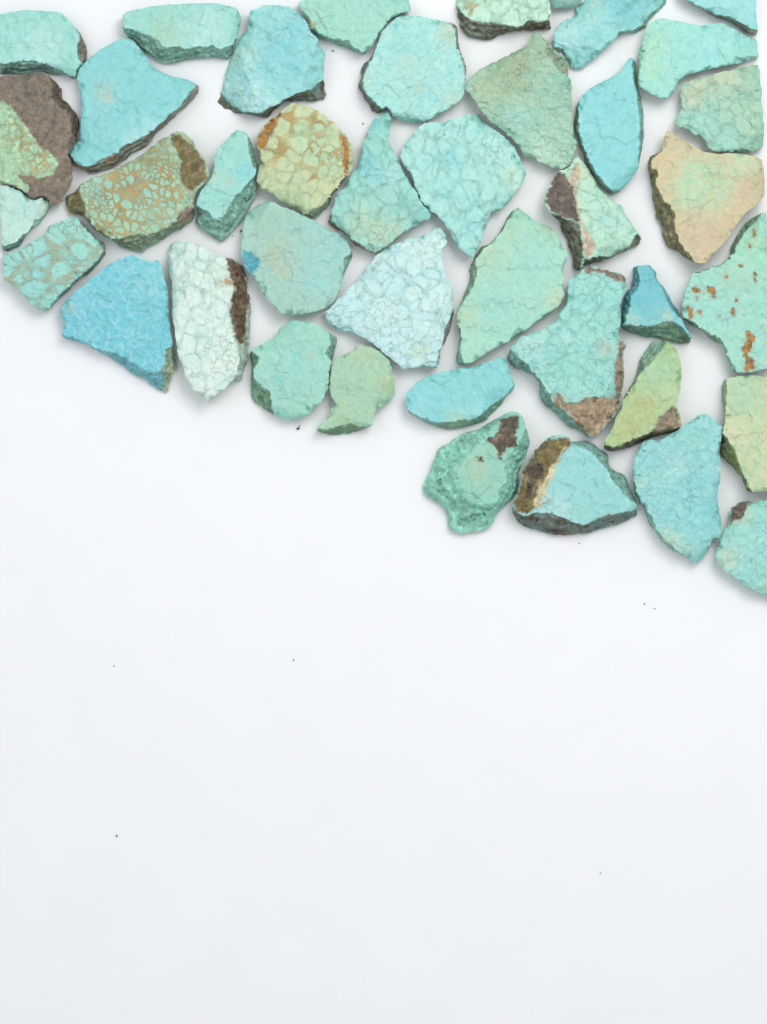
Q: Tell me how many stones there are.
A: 41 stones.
